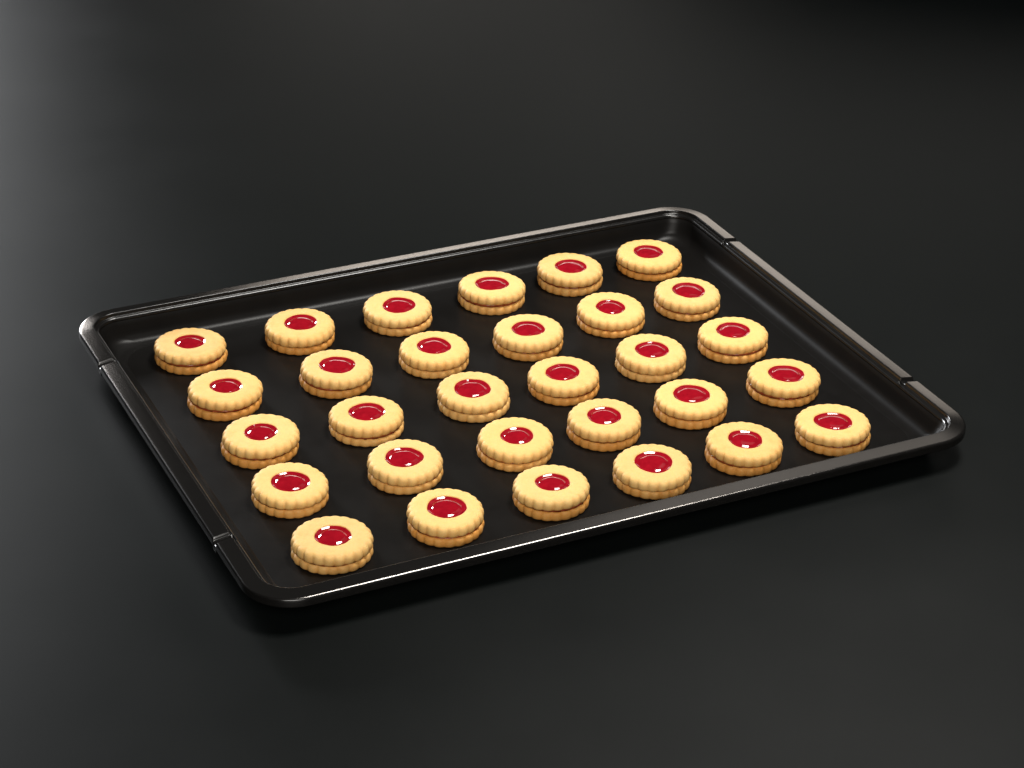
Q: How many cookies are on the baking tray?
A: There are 30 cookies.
